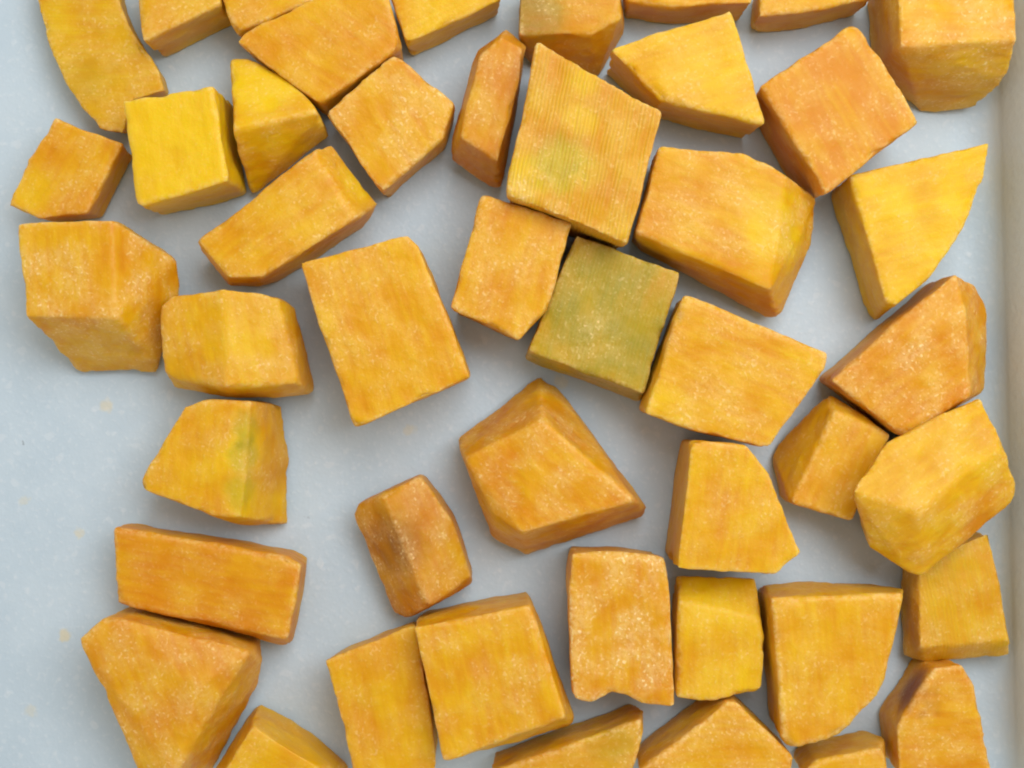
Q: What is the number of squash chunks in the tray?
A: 46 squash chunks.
